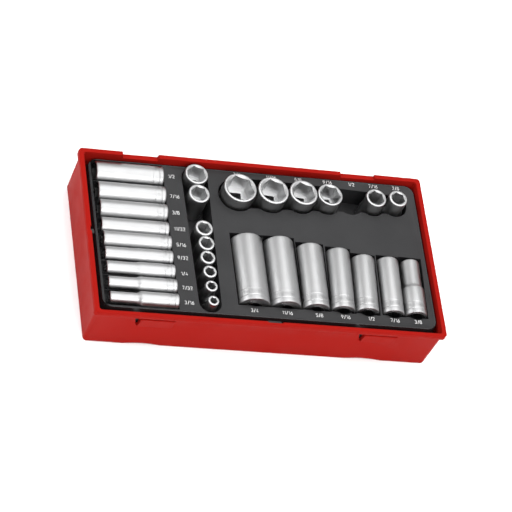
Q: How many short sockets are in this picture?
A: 14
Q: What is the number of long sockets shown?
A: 16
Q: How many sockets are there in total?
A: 30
